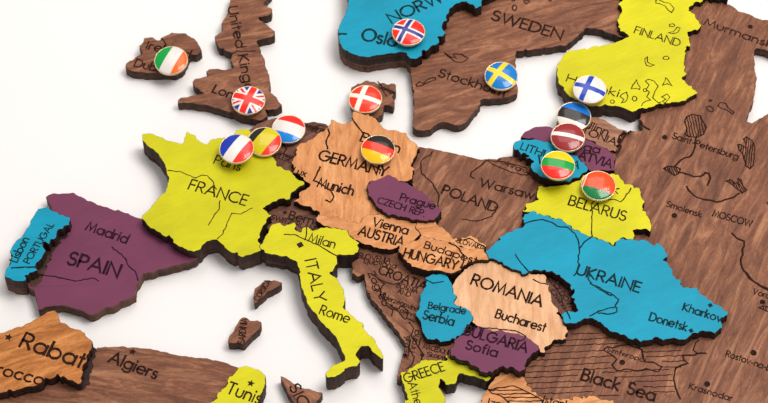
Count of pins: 14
